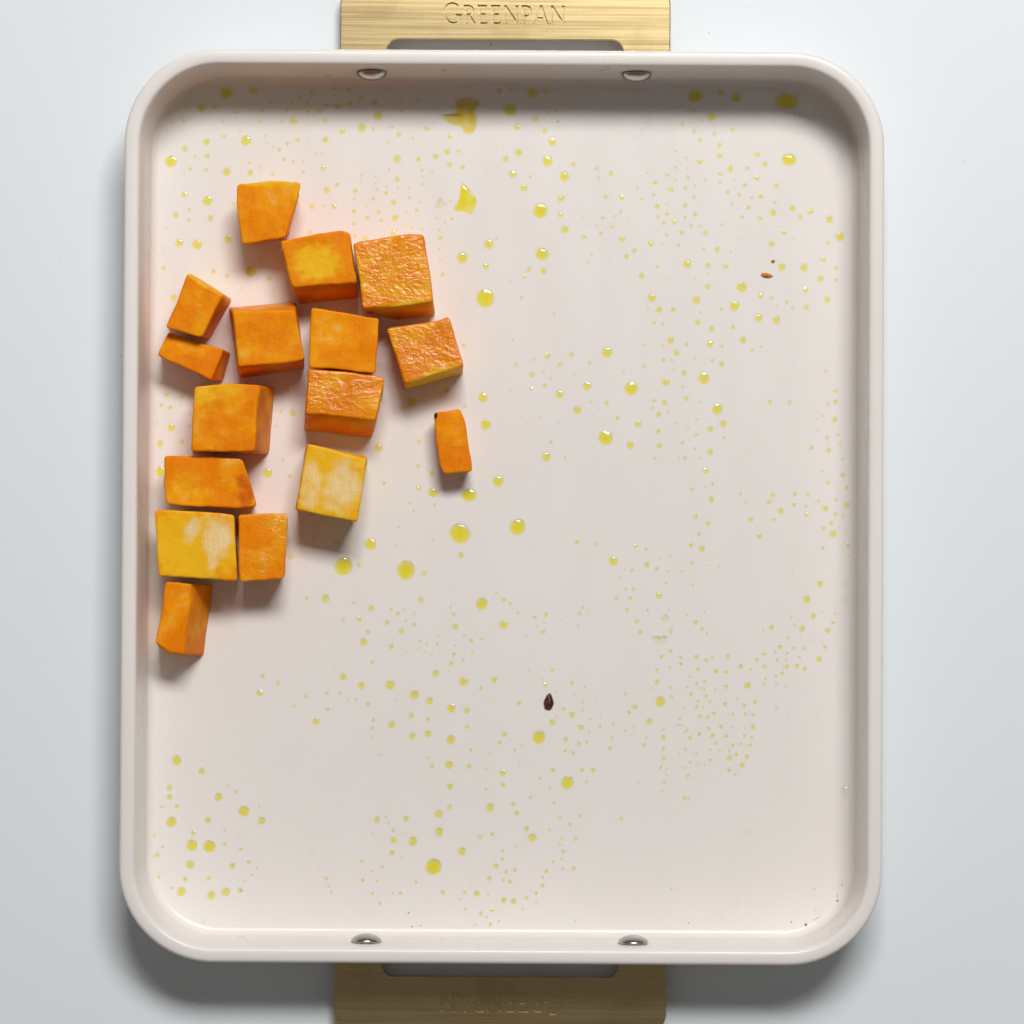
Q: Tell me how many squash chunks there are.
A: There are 16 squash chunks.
